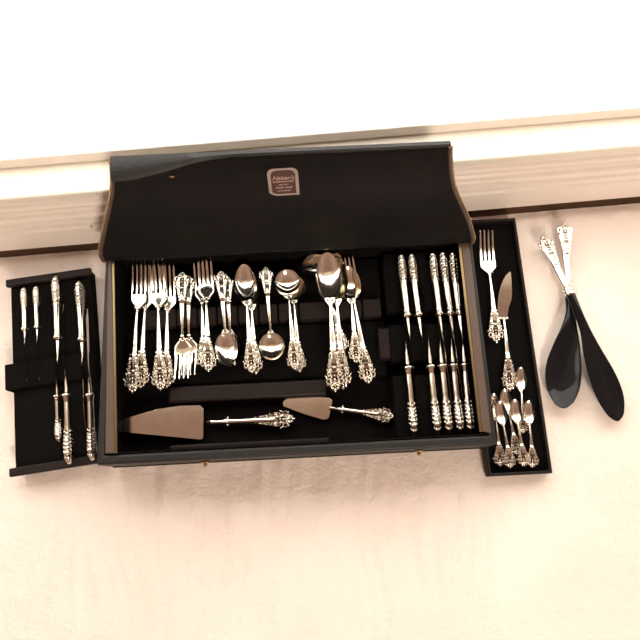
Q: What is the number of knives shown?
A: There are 18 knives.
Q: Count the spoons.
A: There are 17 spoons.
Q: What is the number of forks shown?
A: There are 10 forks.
